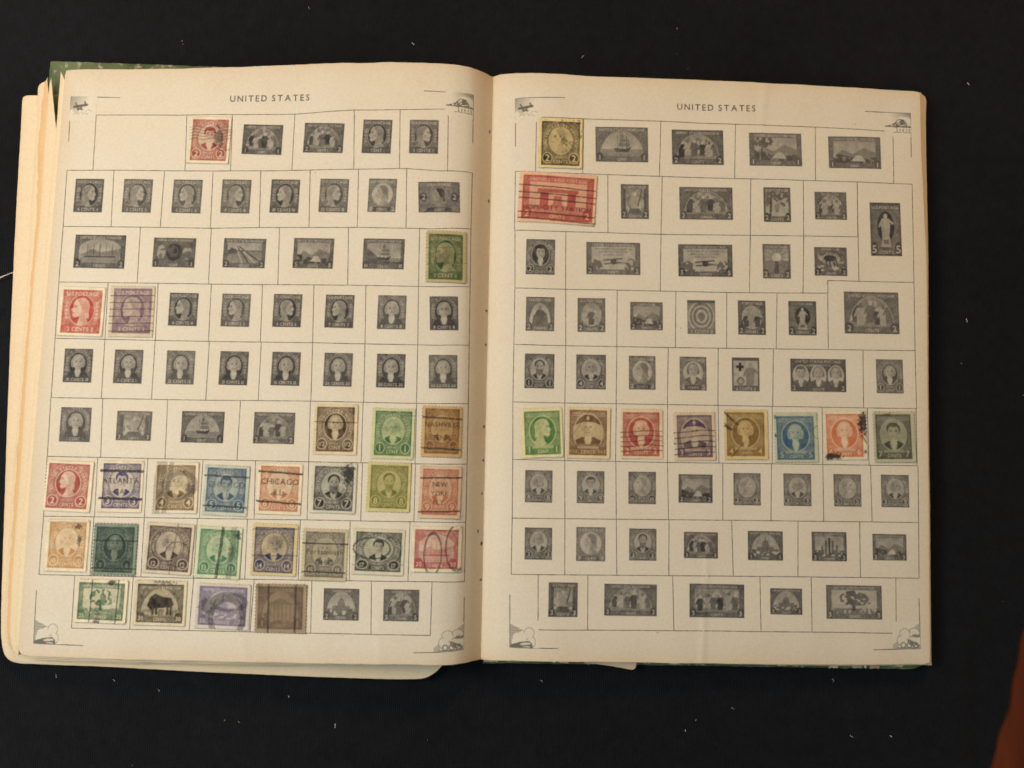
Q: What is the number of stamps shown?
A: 37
